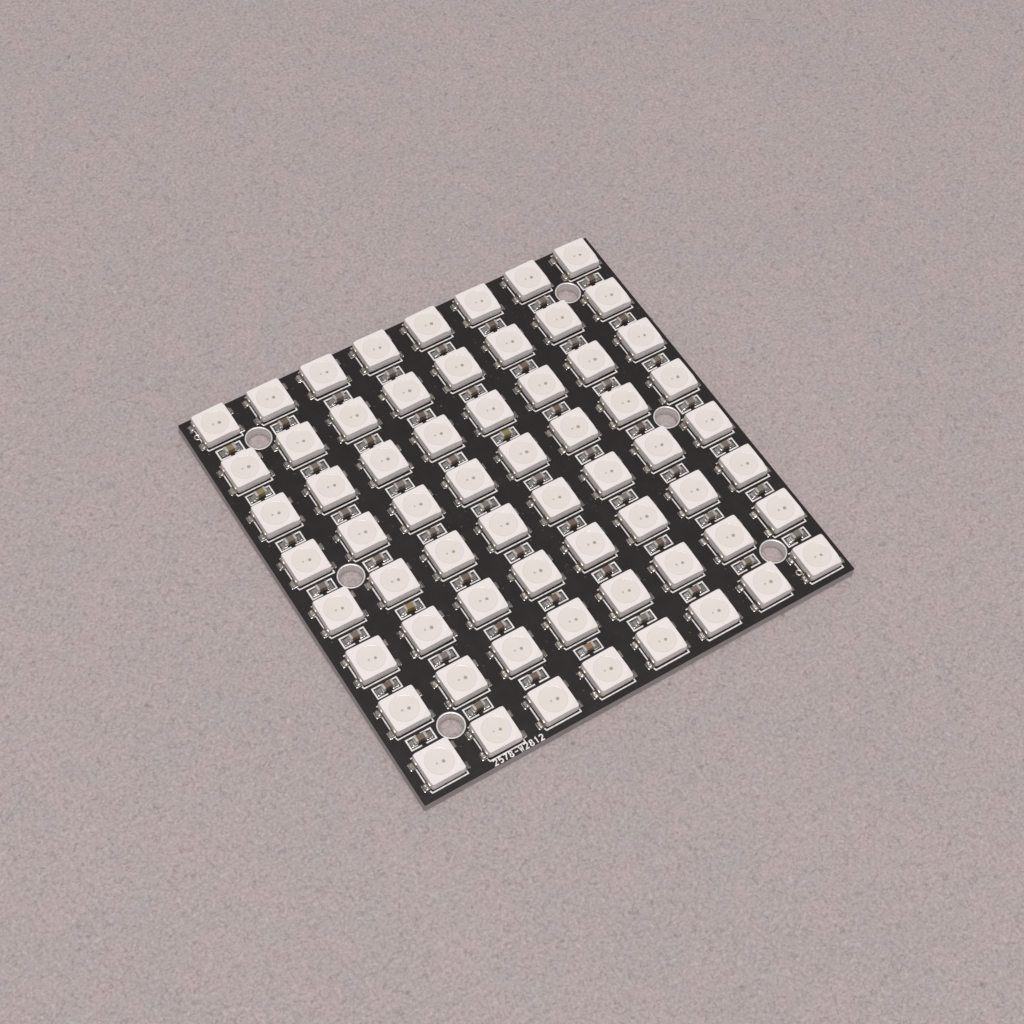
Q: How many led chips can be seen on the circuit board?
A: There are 64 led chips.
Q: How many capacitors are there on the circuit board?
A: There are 56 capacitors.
